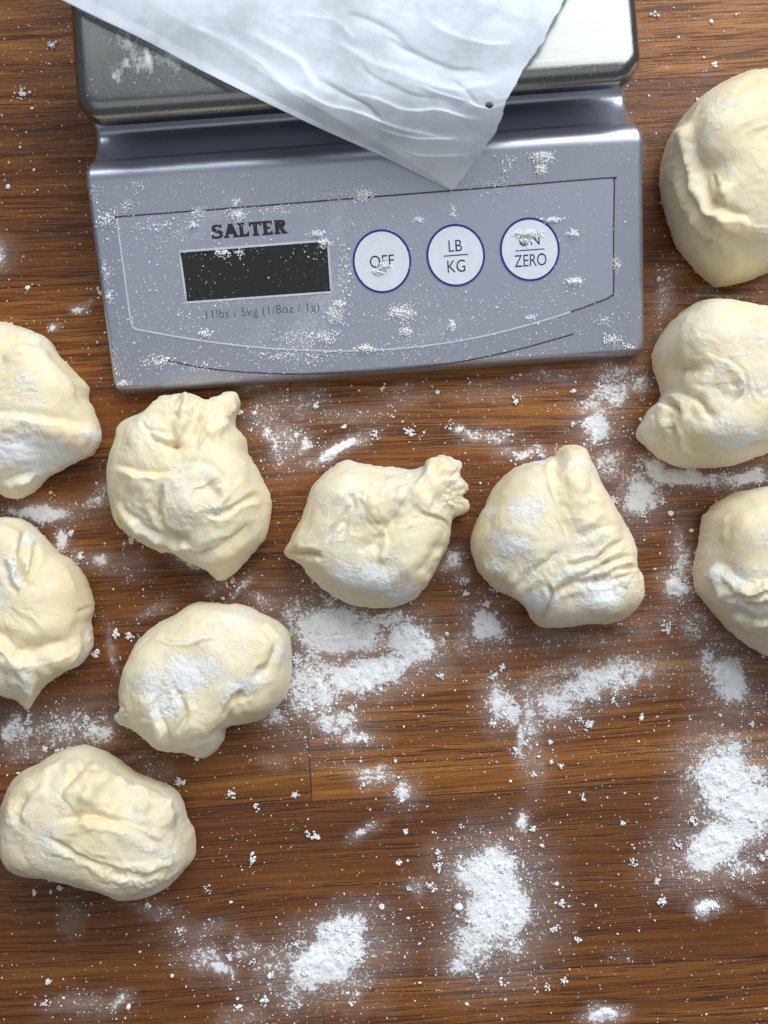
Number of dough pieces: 10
